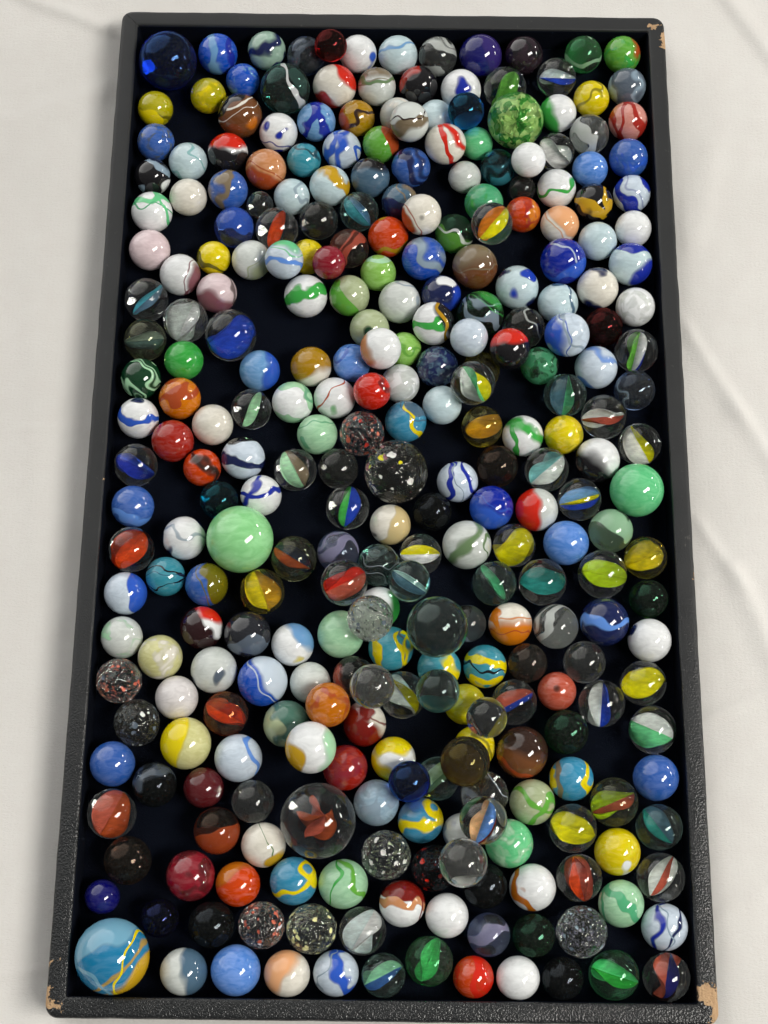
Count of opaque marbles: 179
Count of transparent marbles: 117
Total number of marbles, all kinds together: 296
